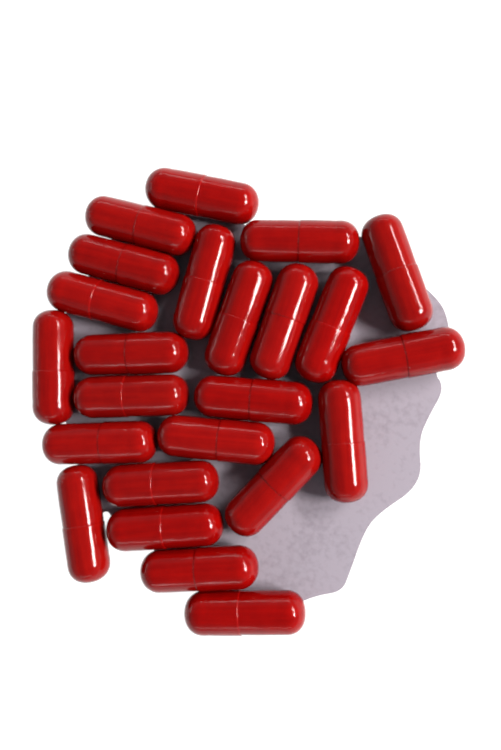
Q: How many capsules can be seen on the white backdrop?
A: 24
